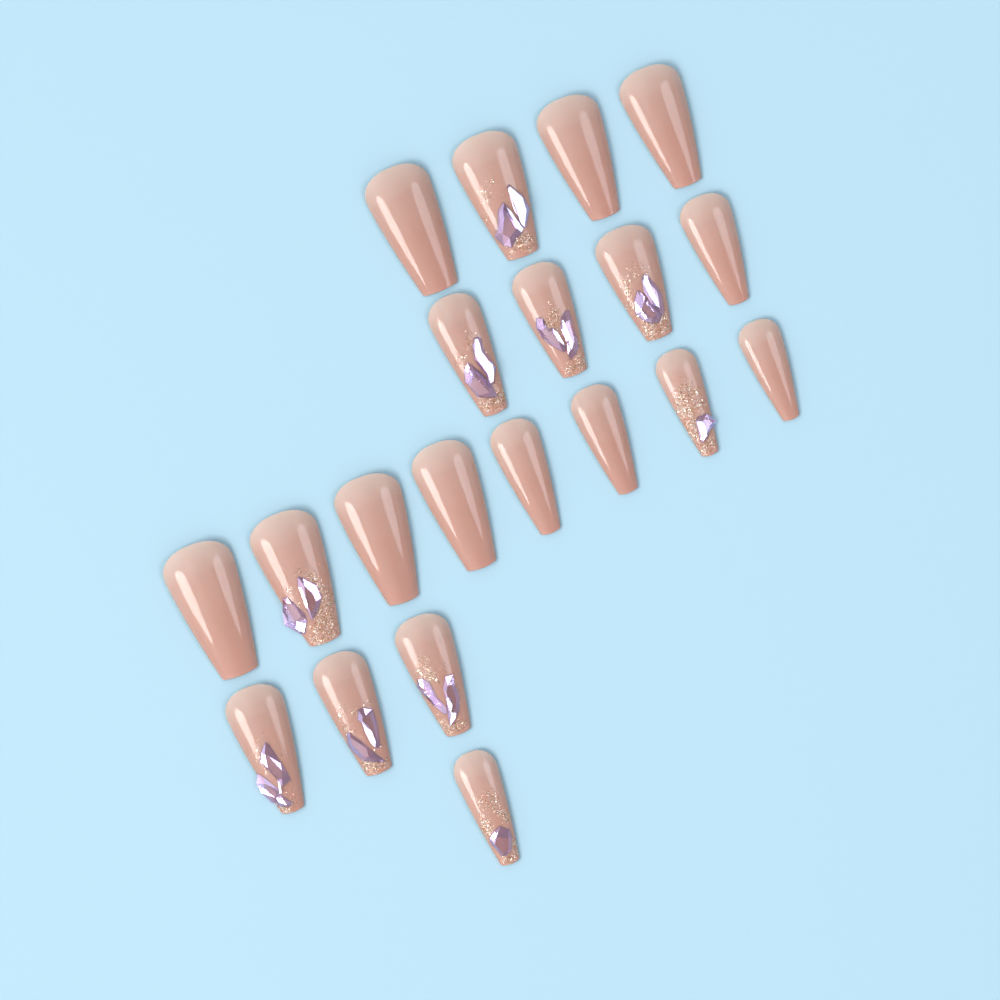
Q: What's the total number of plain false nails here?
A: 10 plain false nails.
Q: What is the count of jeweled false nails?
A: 10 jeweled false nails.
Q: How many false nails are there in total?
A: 20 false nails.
